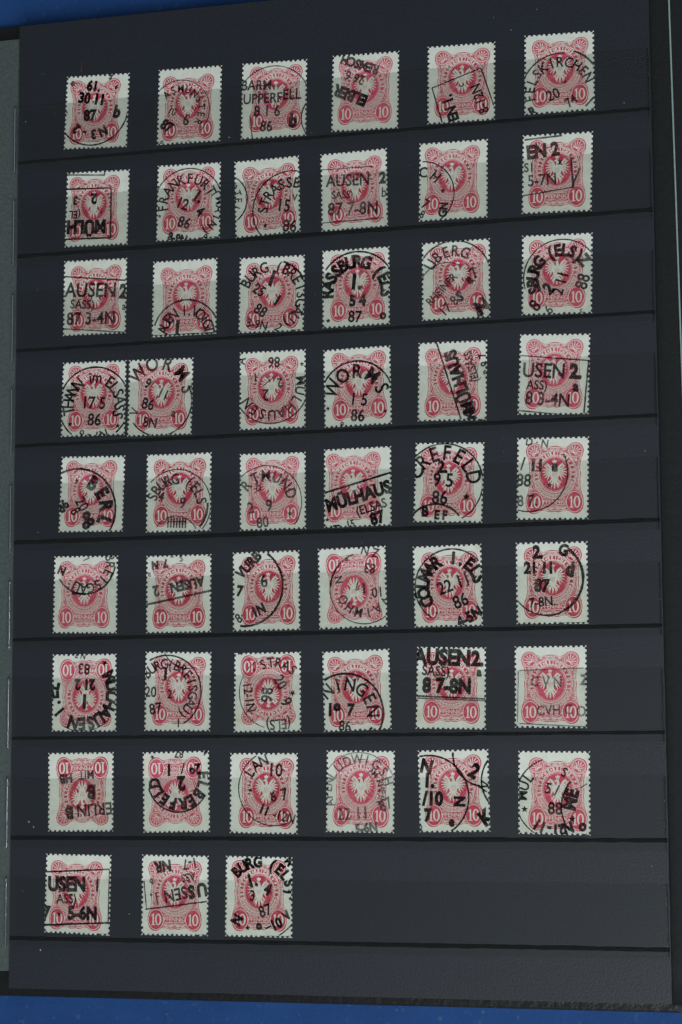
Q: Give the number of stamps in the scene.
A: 51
